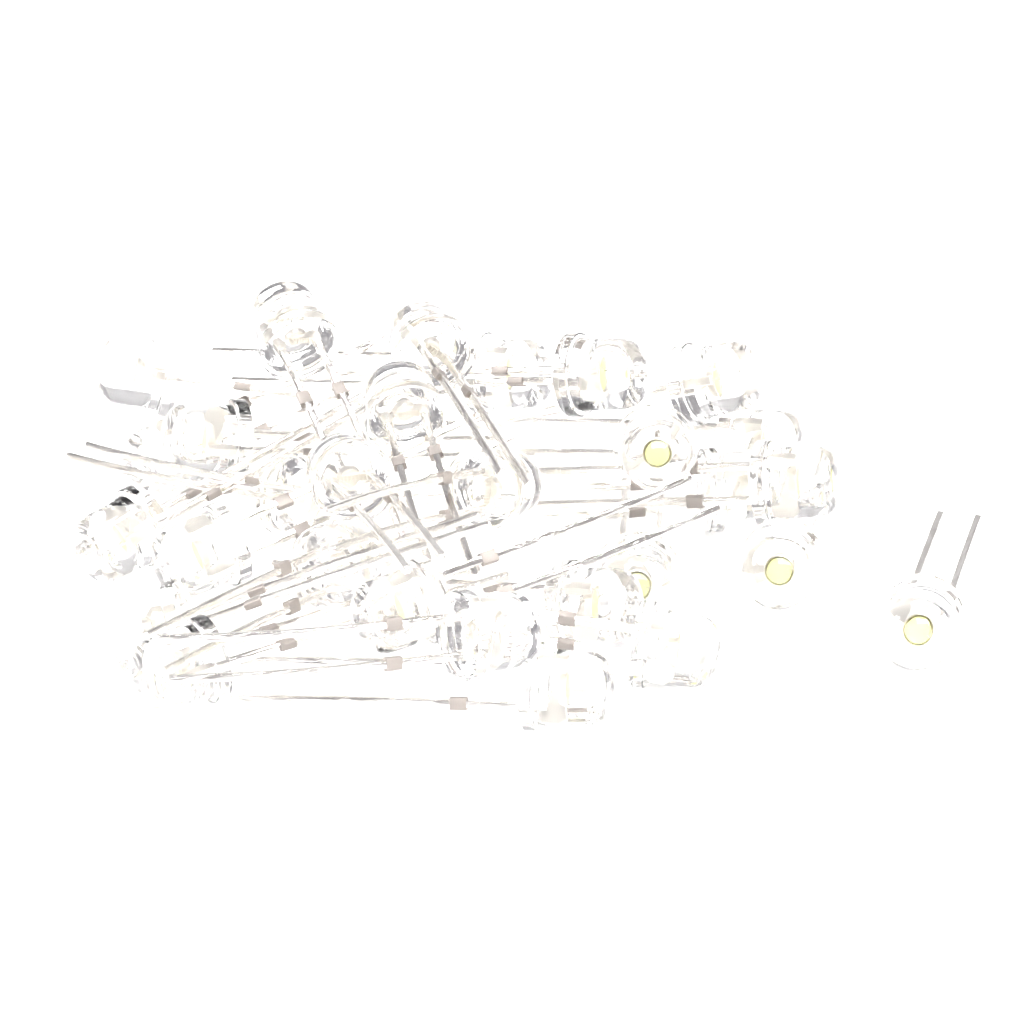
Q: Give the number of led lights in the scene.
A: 29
